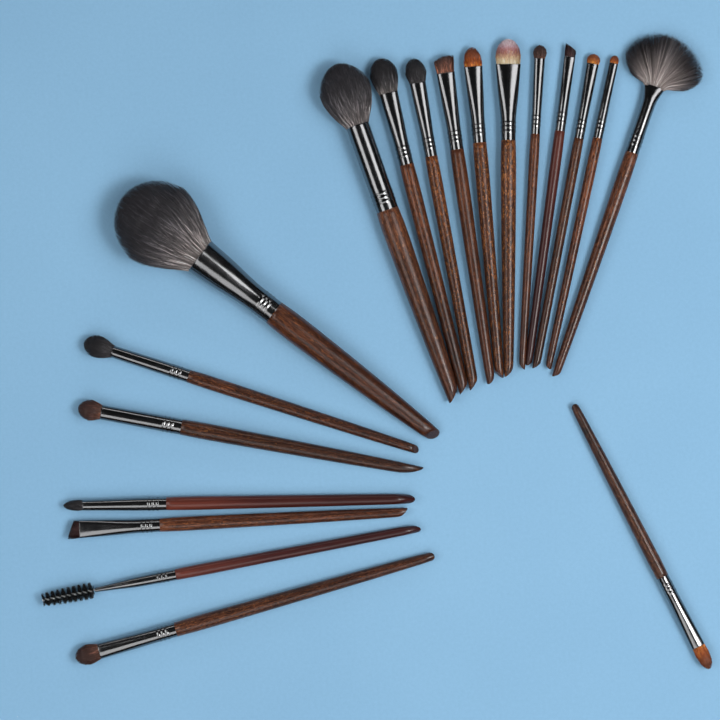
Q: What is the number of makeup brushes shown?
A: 19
